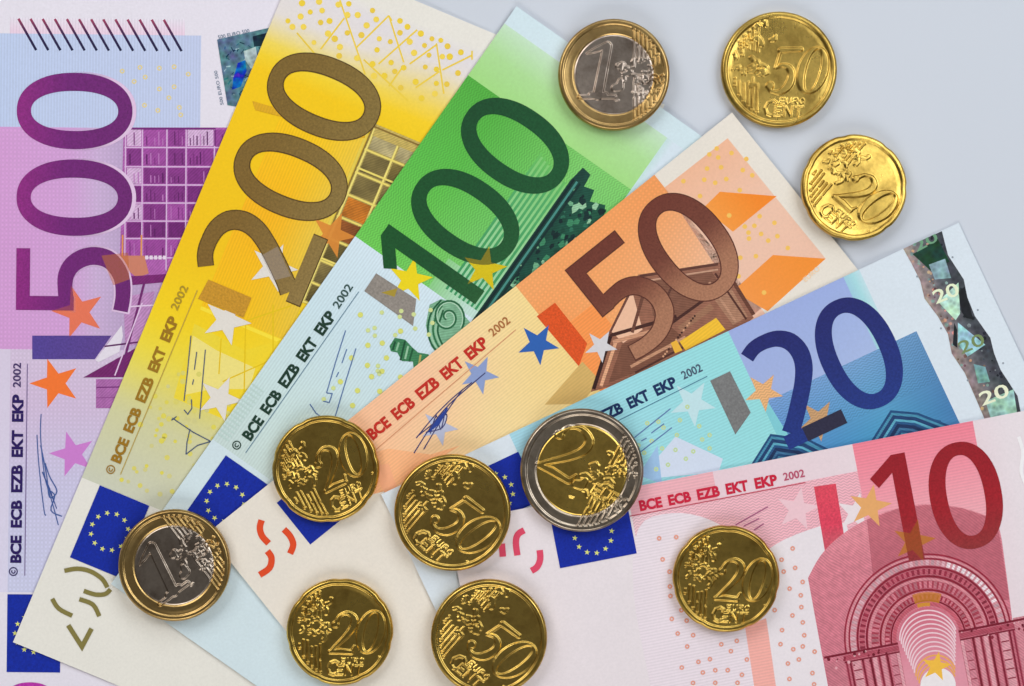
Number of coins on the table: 10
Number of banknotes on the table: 6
